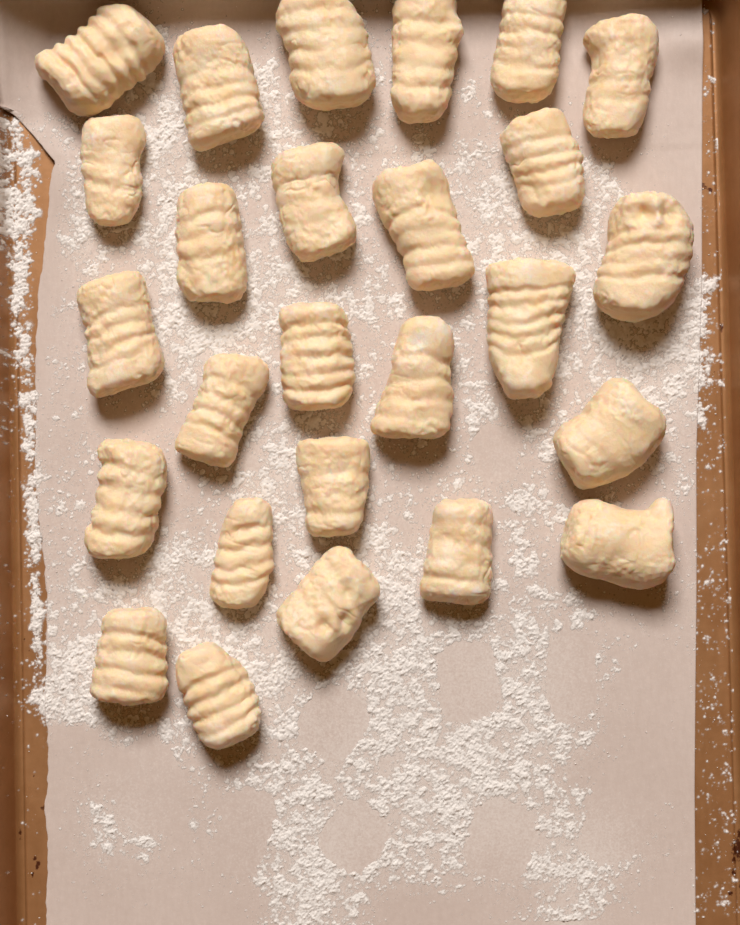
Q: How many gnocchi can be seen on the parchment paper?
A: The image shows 26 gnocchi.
